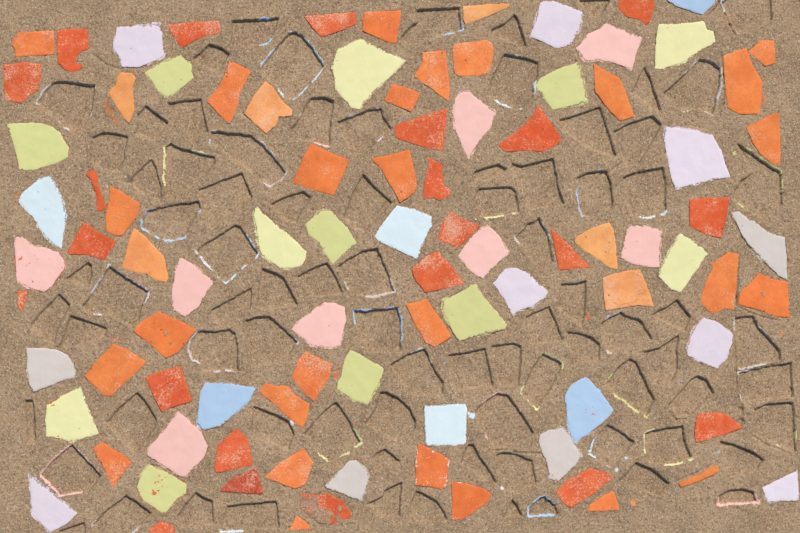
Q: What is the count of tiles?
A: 92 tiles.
